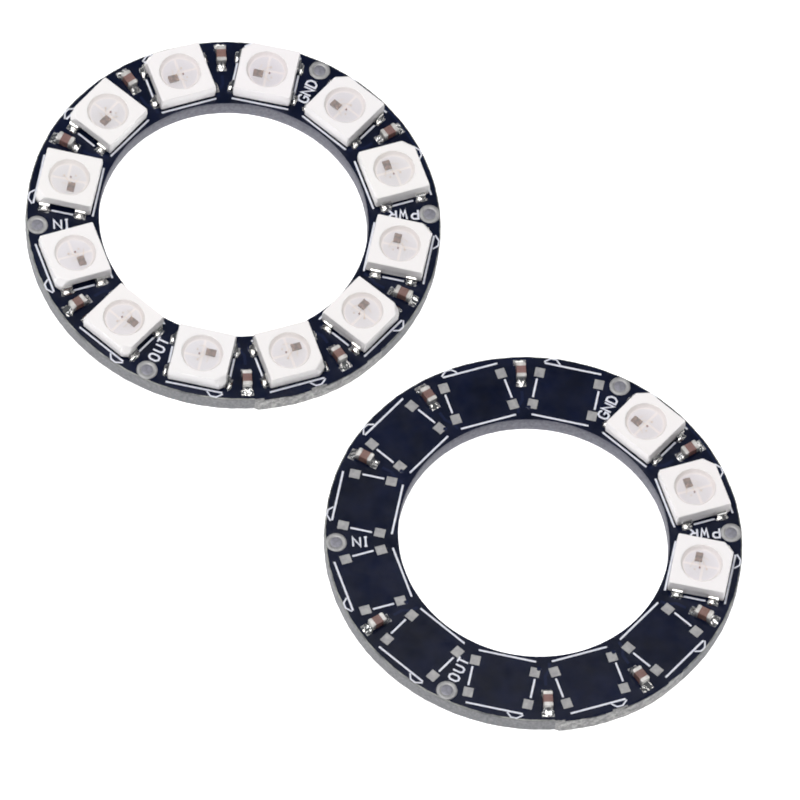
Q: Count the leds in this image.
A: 15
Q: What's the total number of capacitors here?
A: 16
